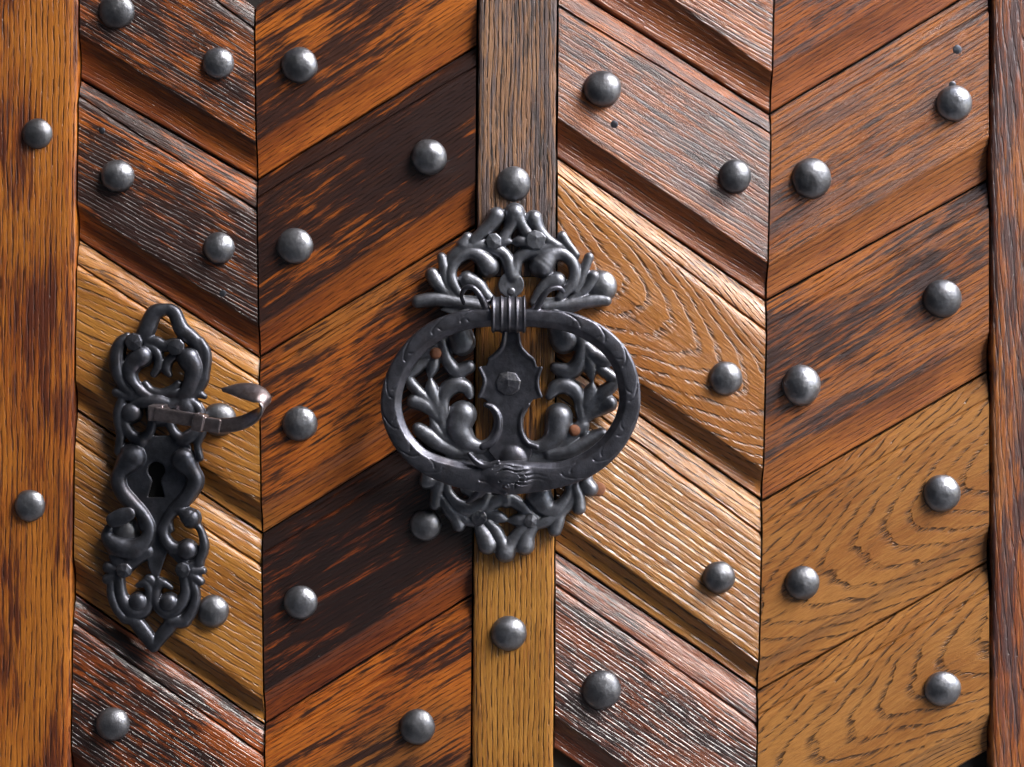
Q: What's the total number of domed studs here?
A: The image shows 32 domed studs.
